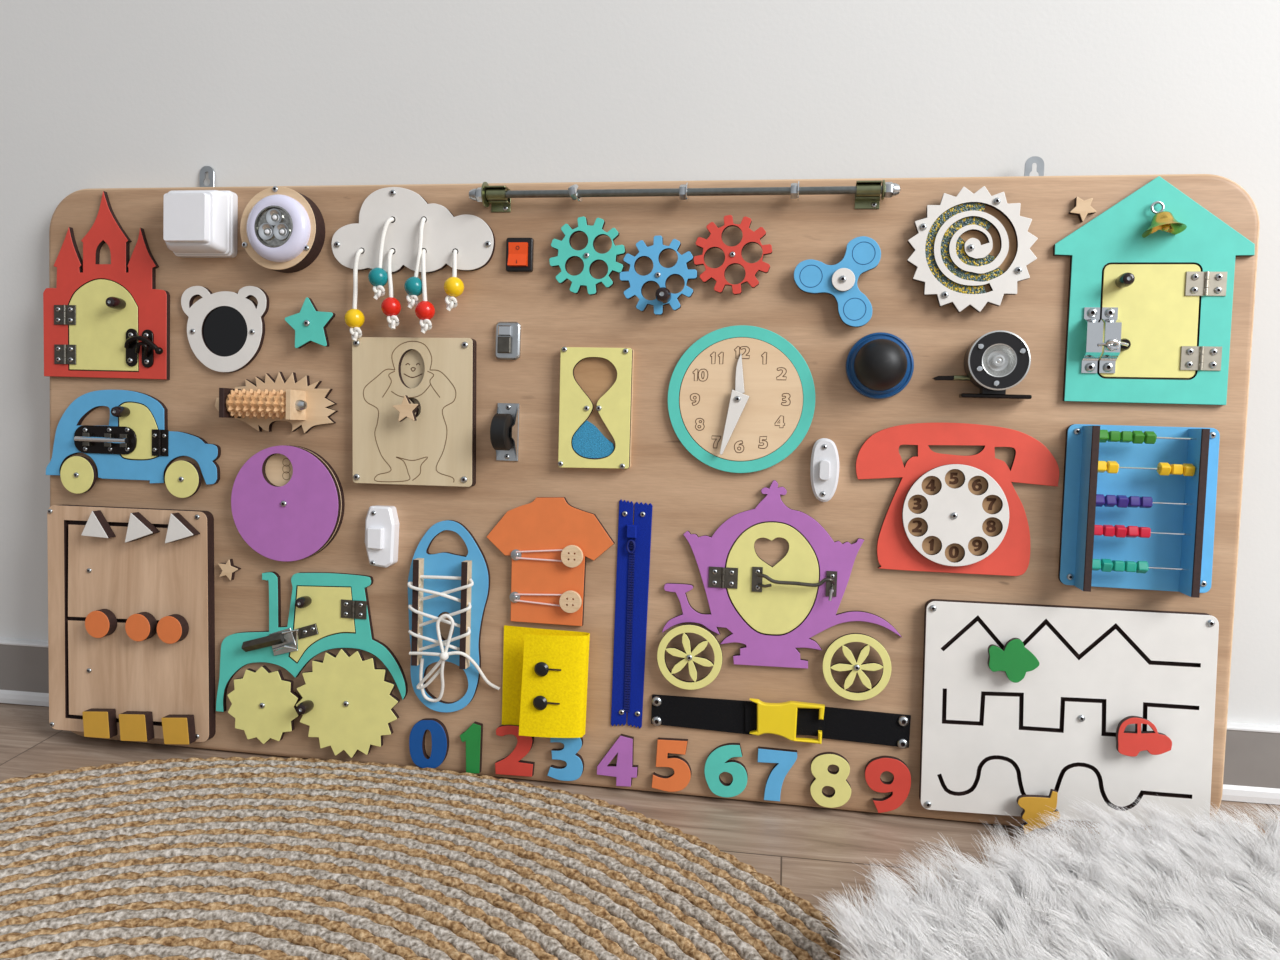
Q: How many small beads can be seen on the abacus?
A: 25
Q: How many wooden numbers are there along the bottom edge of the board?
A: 10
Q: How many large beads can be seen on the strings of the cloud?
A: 6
